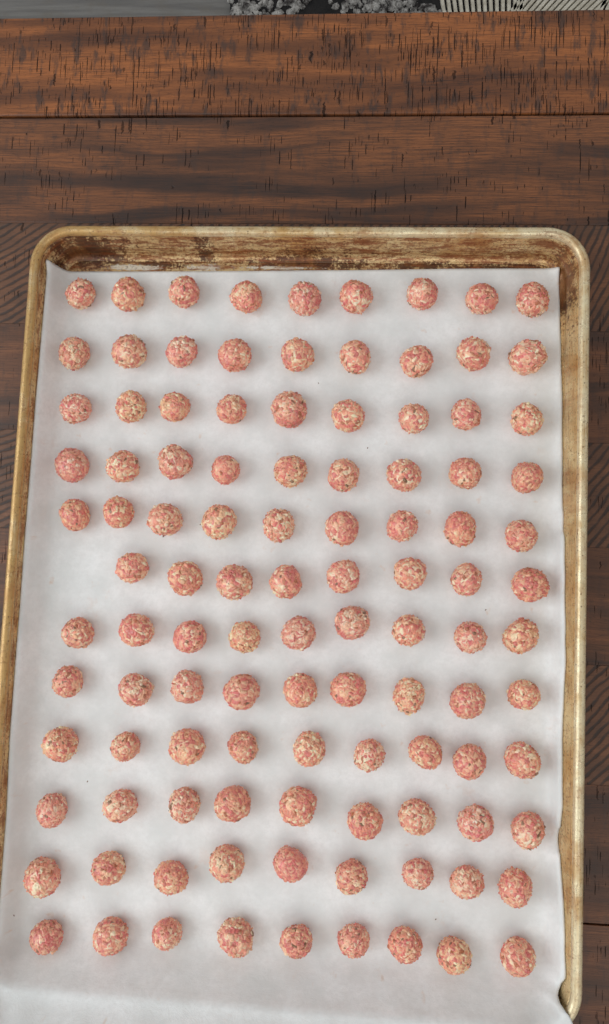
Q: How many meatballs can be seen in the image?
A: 107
